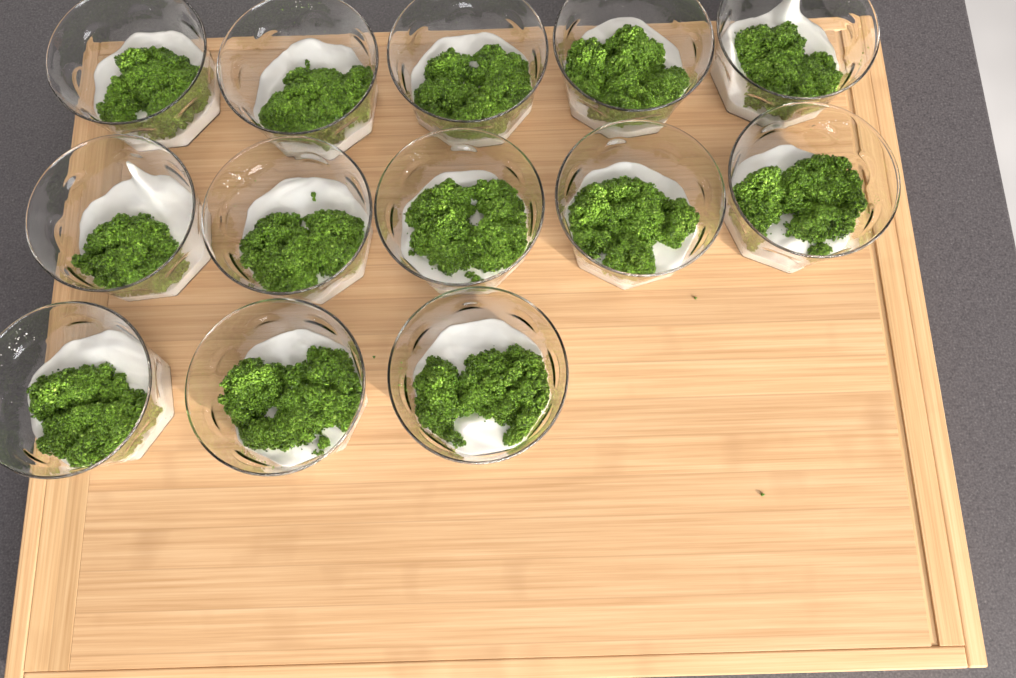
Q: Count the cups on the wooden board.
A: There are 13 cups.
